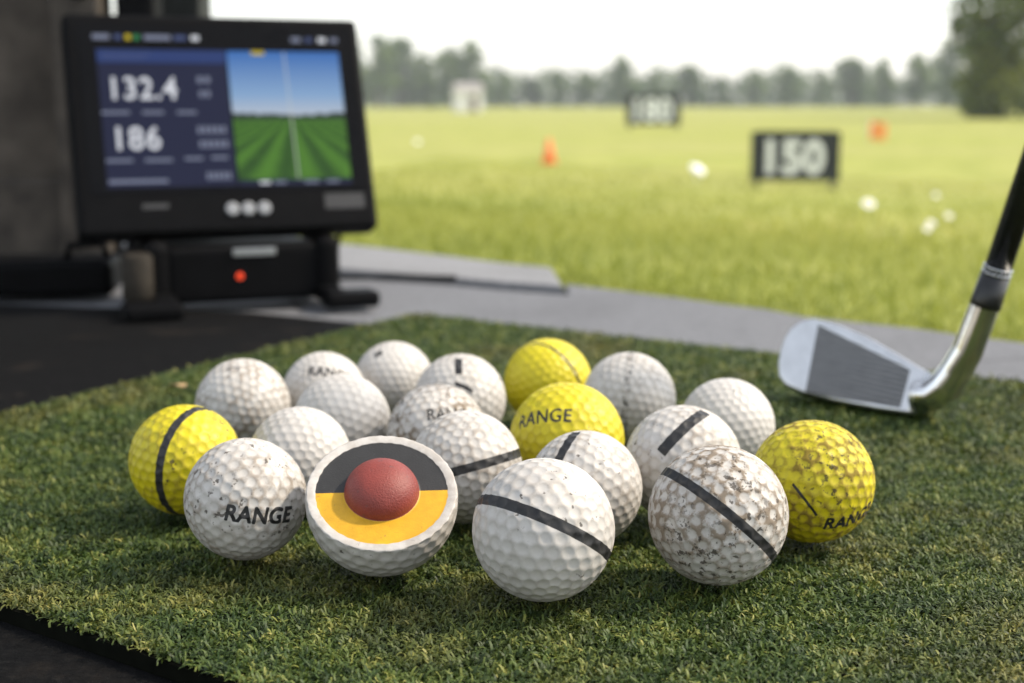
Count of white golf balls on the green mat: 16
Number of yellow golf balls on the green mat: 4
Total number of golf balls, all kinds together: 20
